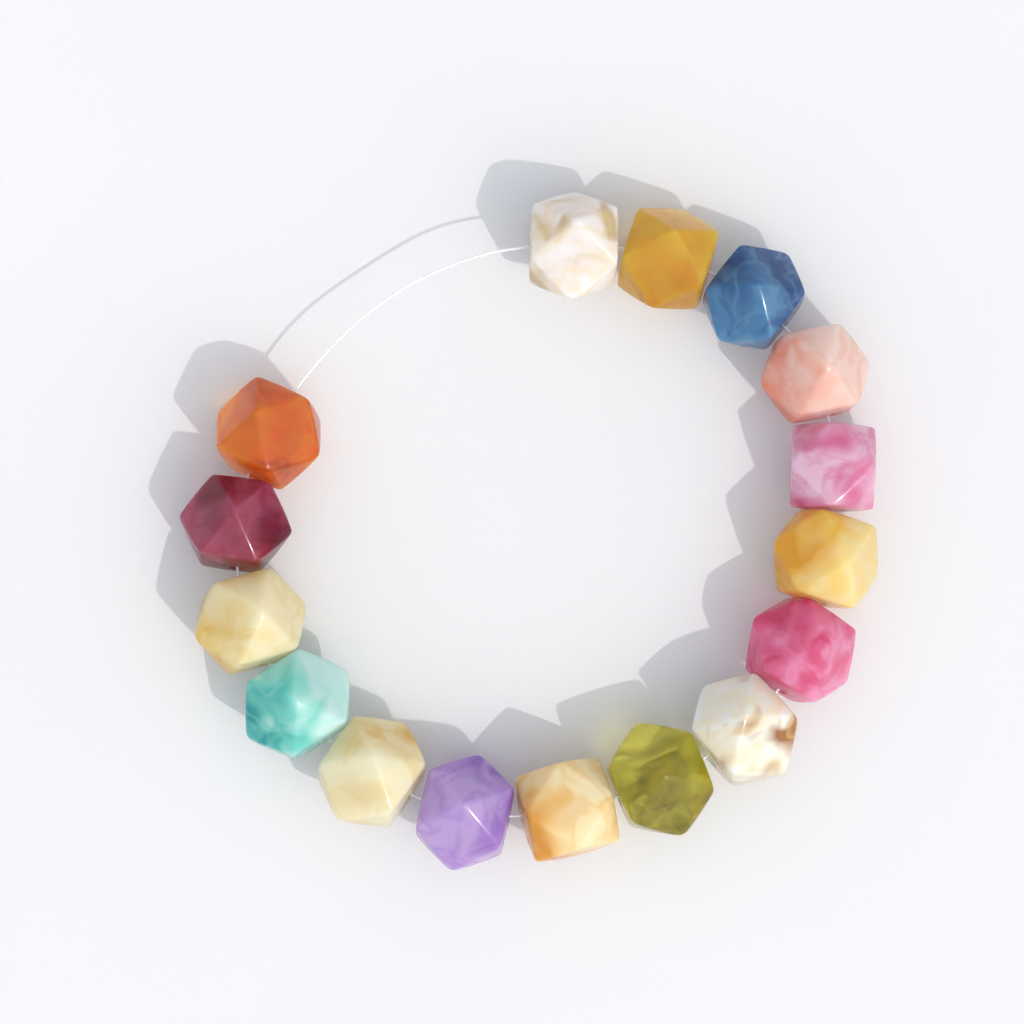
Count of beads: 16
